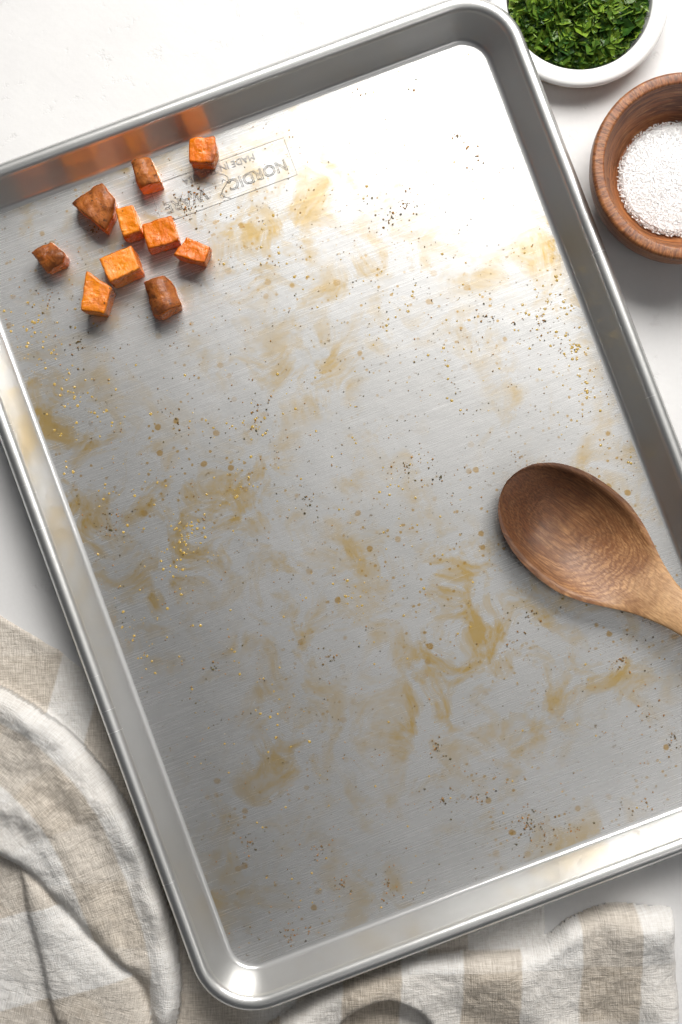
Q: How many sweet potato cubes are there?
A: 10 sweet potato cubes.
